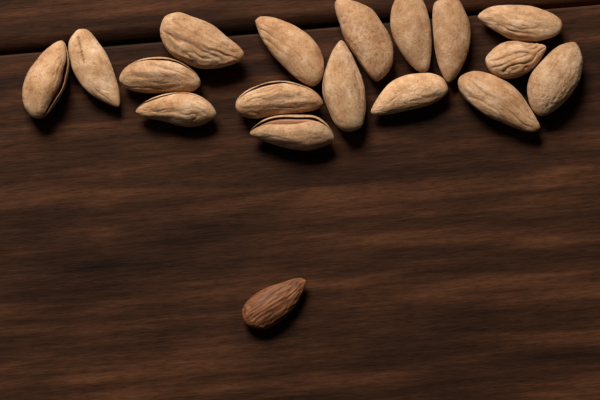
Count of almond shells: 17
